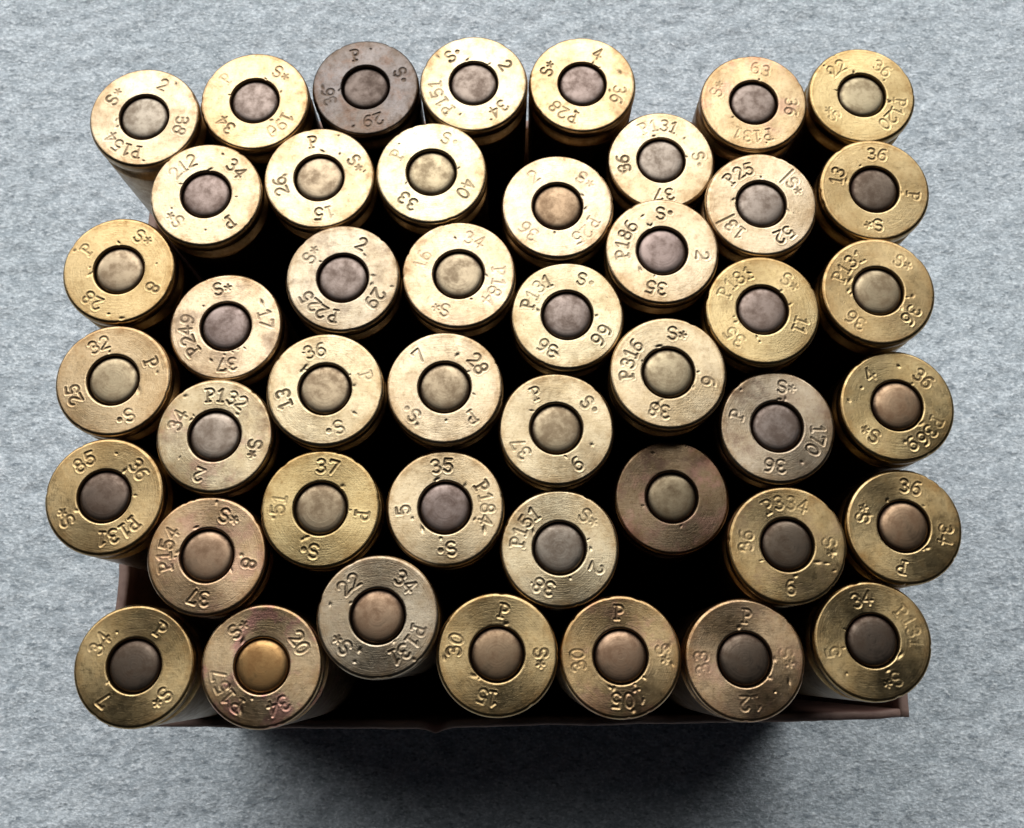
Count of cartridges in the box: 45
